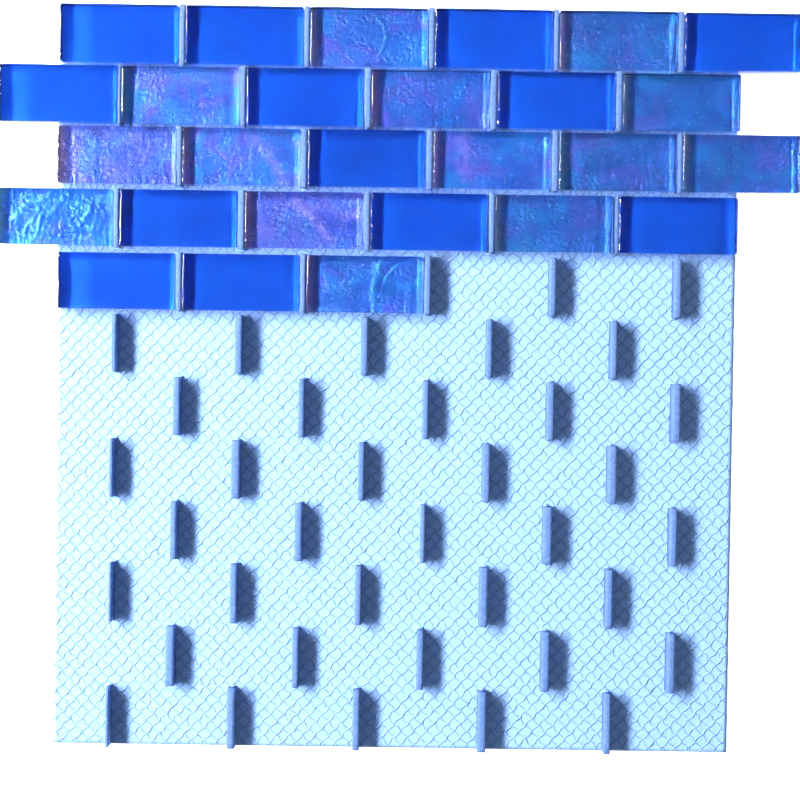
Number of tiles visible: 27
